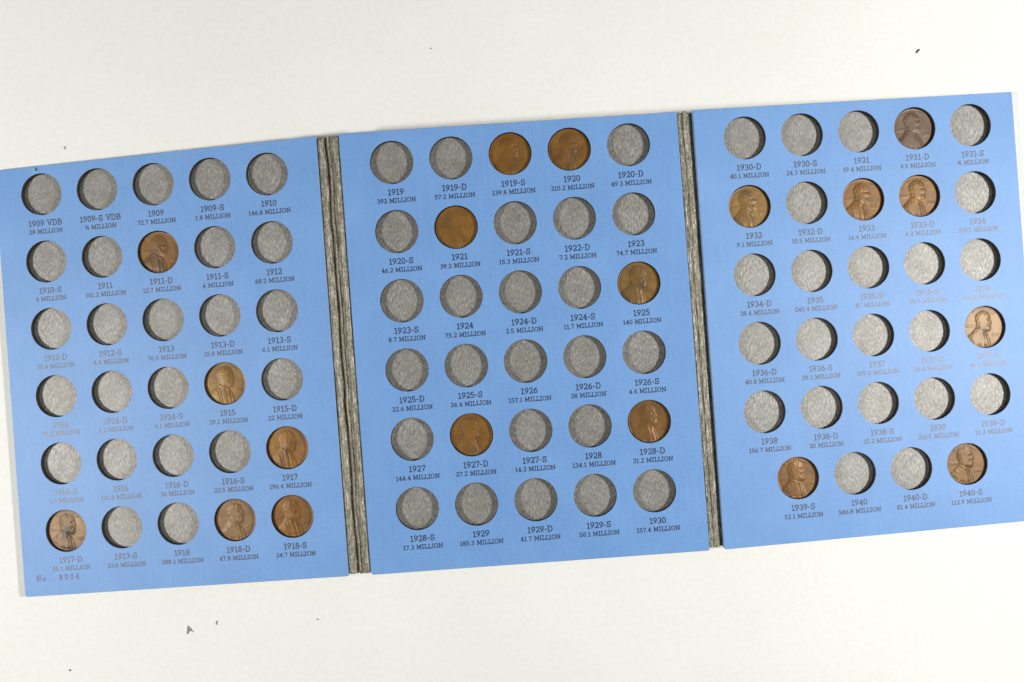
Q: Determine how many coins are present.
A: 19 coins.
